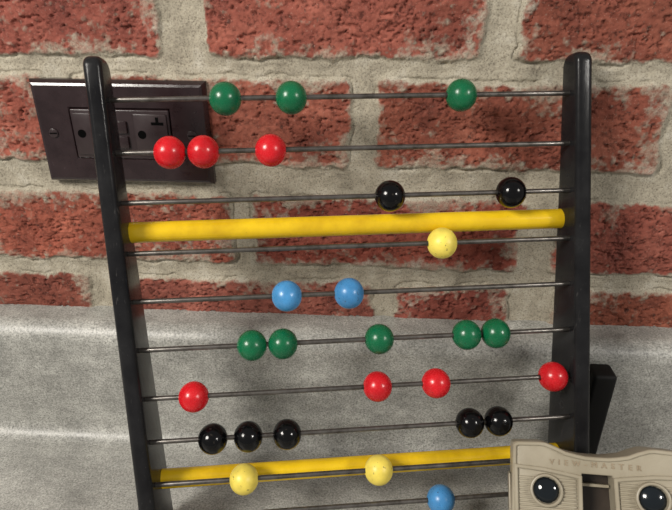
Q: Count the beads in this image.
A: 28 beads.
